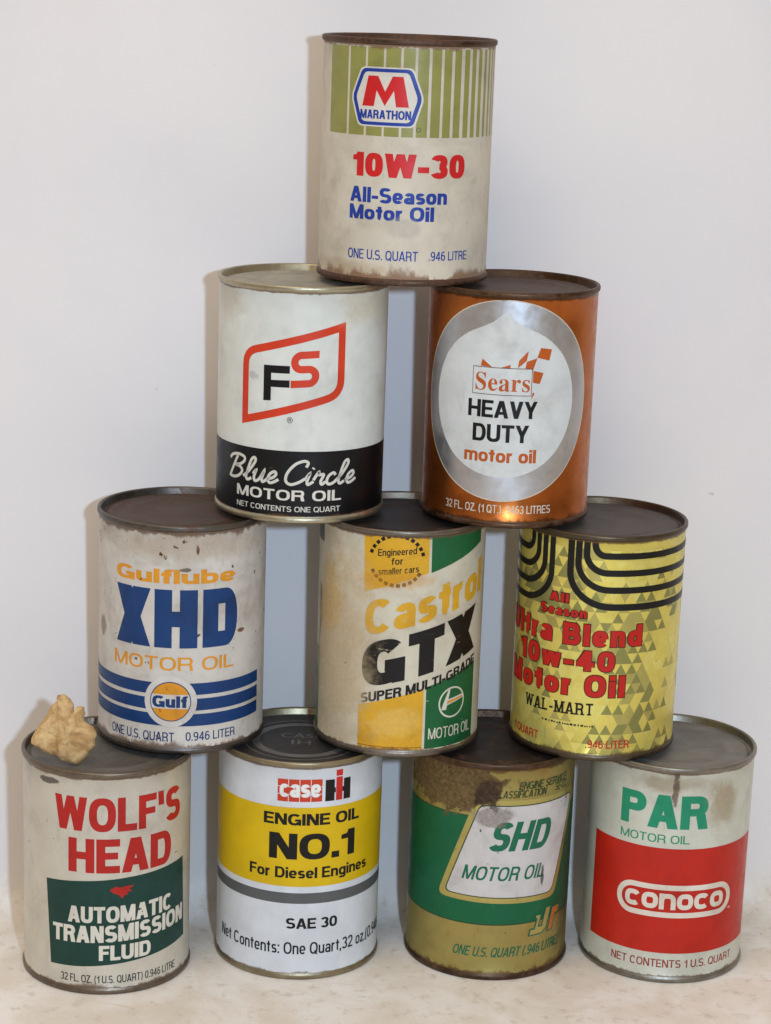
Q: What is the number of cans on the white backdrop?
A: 10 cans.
